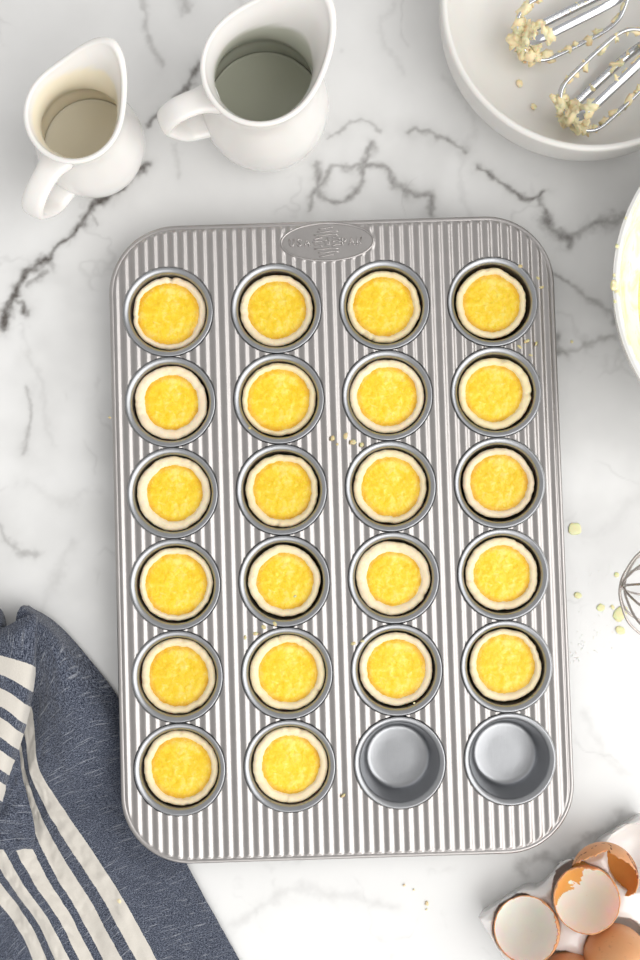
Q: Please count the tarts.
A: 22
